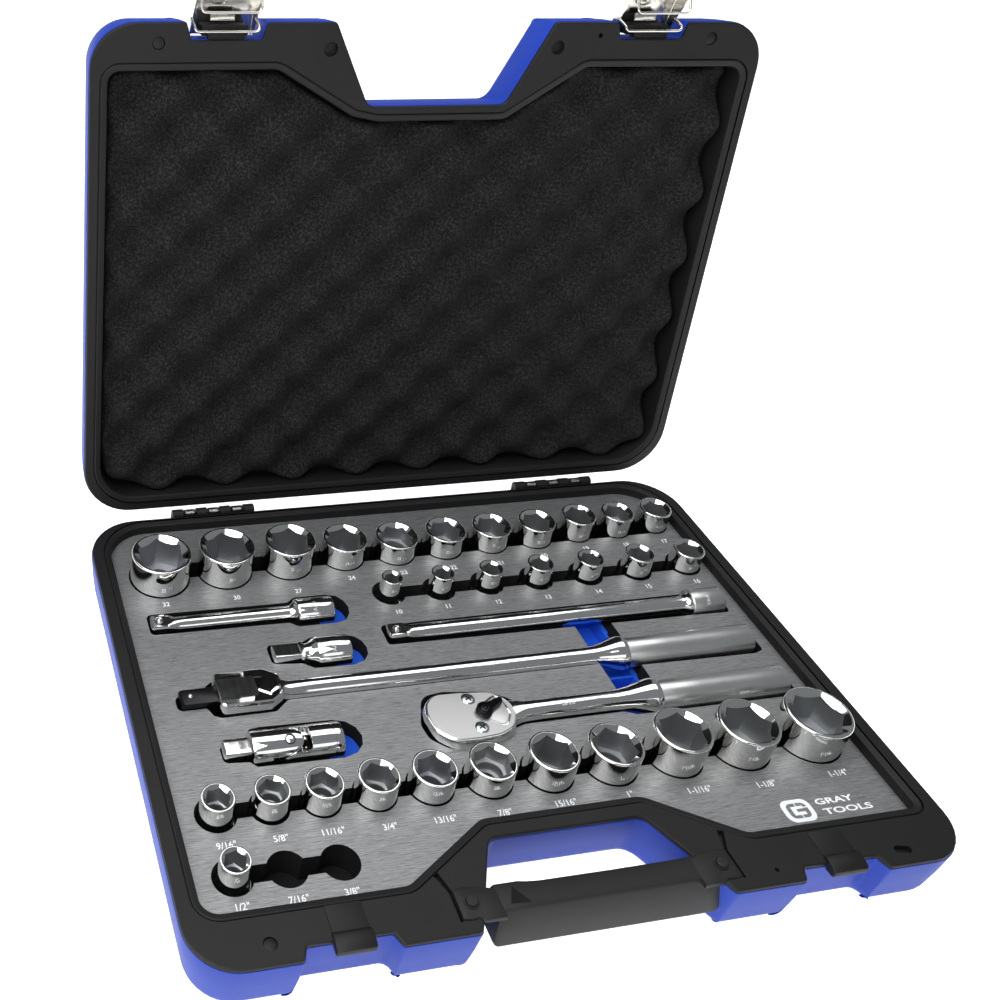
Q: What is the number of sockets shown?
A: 30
